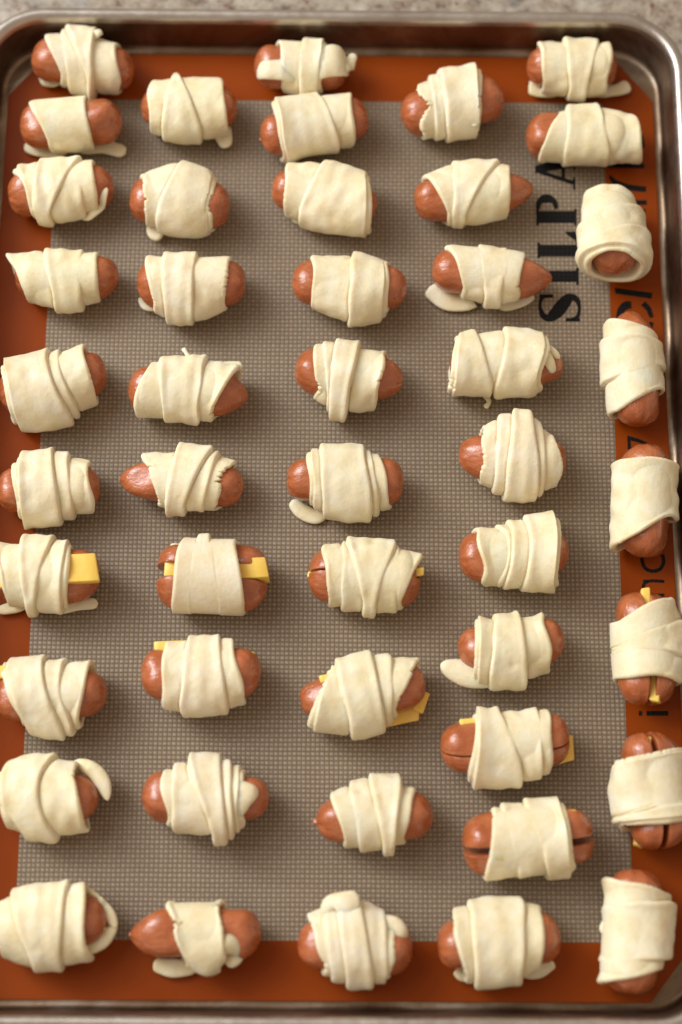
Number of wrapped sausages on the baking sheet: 47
